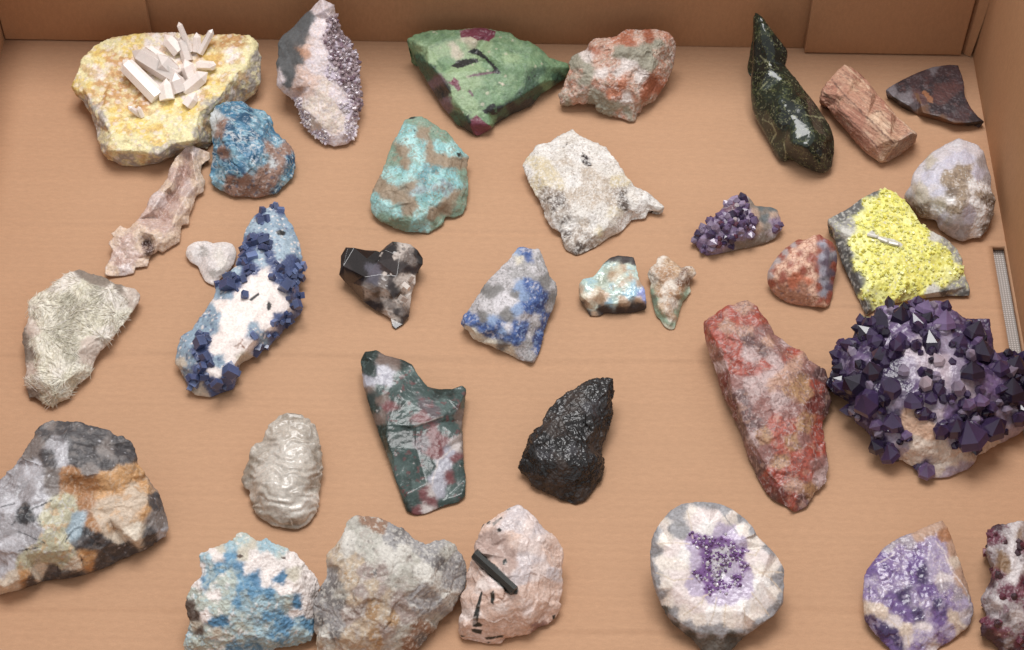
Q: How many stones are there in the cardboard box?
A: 34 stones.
